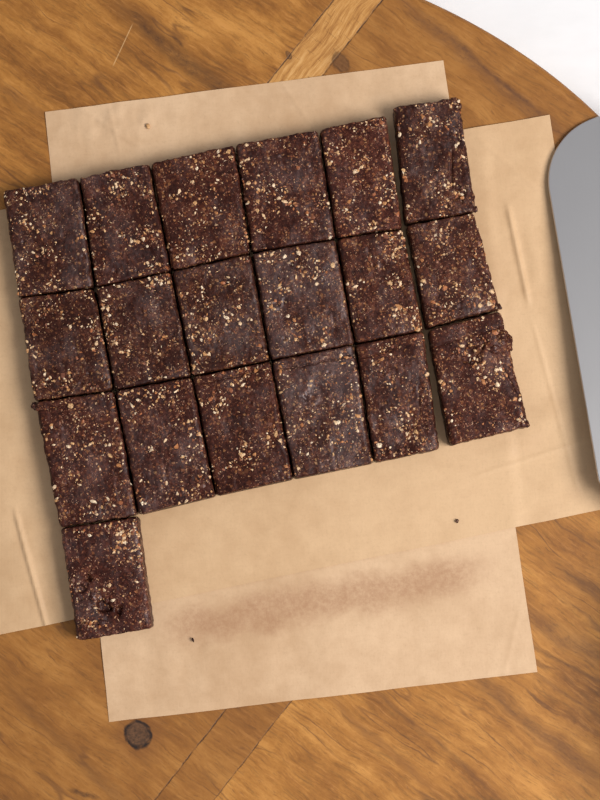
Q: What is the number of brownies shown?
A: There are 19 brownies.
